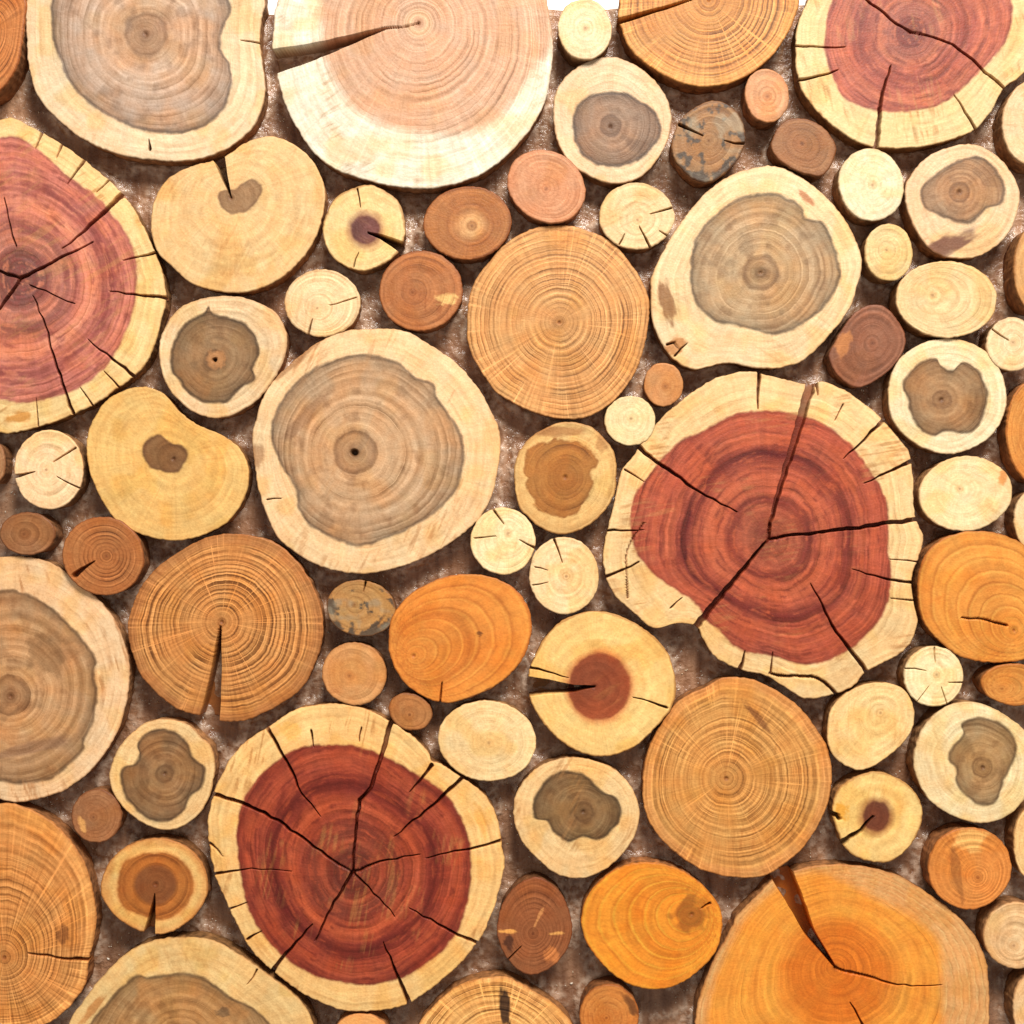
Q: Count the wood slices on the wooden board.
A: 77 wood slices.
